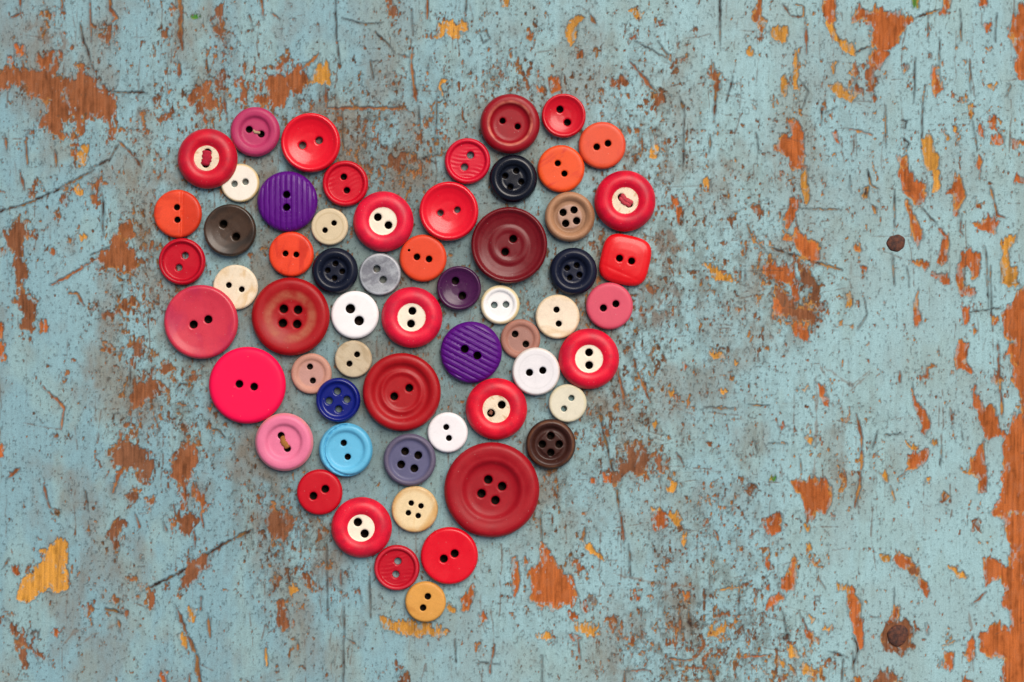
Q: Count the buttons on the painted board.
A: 59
